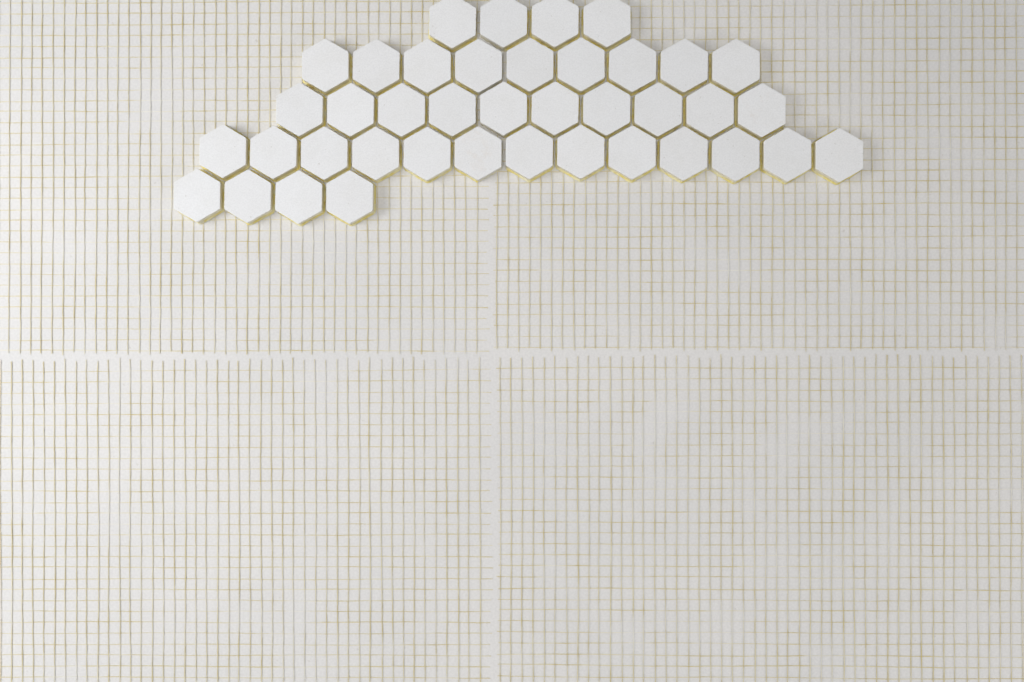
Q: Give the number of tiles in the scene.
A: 40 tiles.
